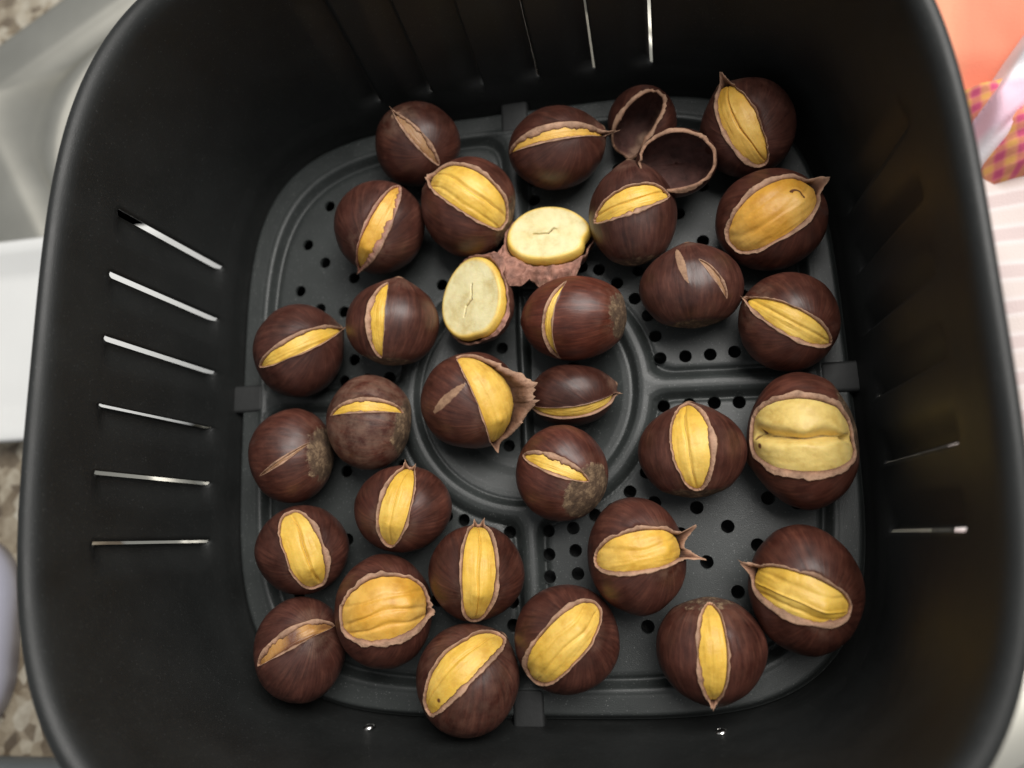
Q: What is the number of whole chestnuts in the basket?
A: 29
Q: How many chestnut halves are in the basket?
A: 2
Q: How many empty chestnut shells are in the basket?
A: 2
